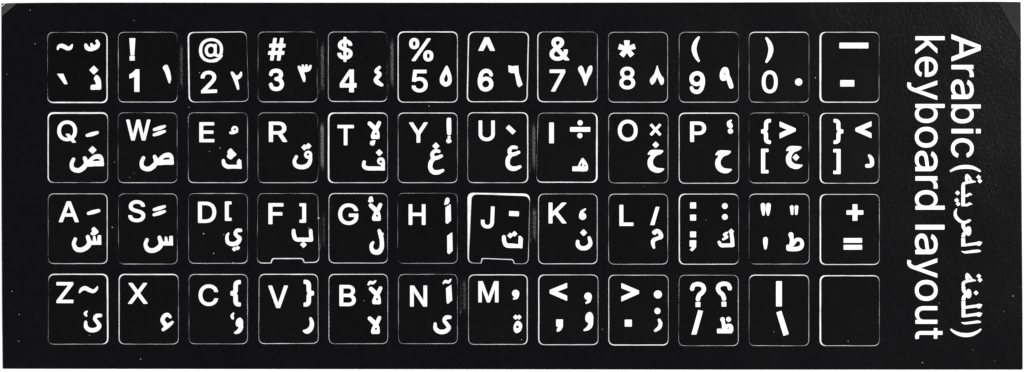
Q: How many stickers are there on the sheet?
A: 48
